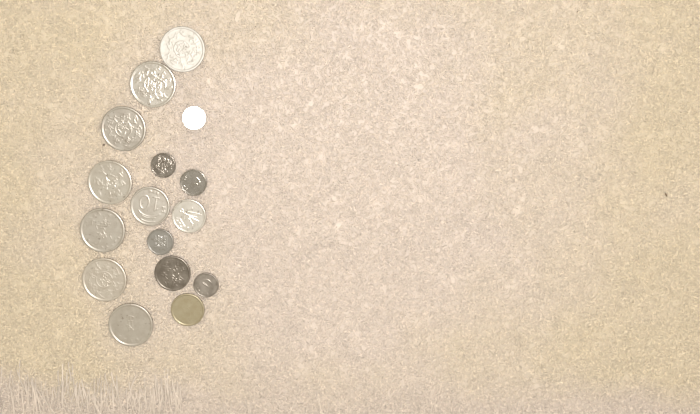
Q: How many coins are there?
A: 16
